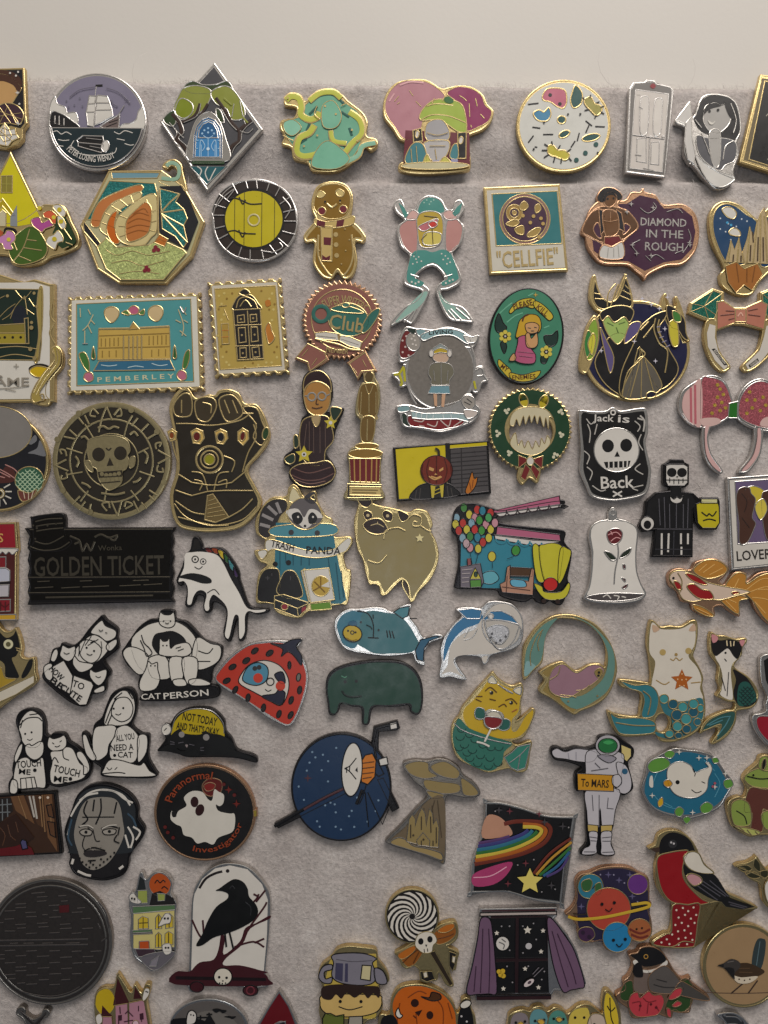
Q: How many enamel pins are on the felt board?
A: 86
